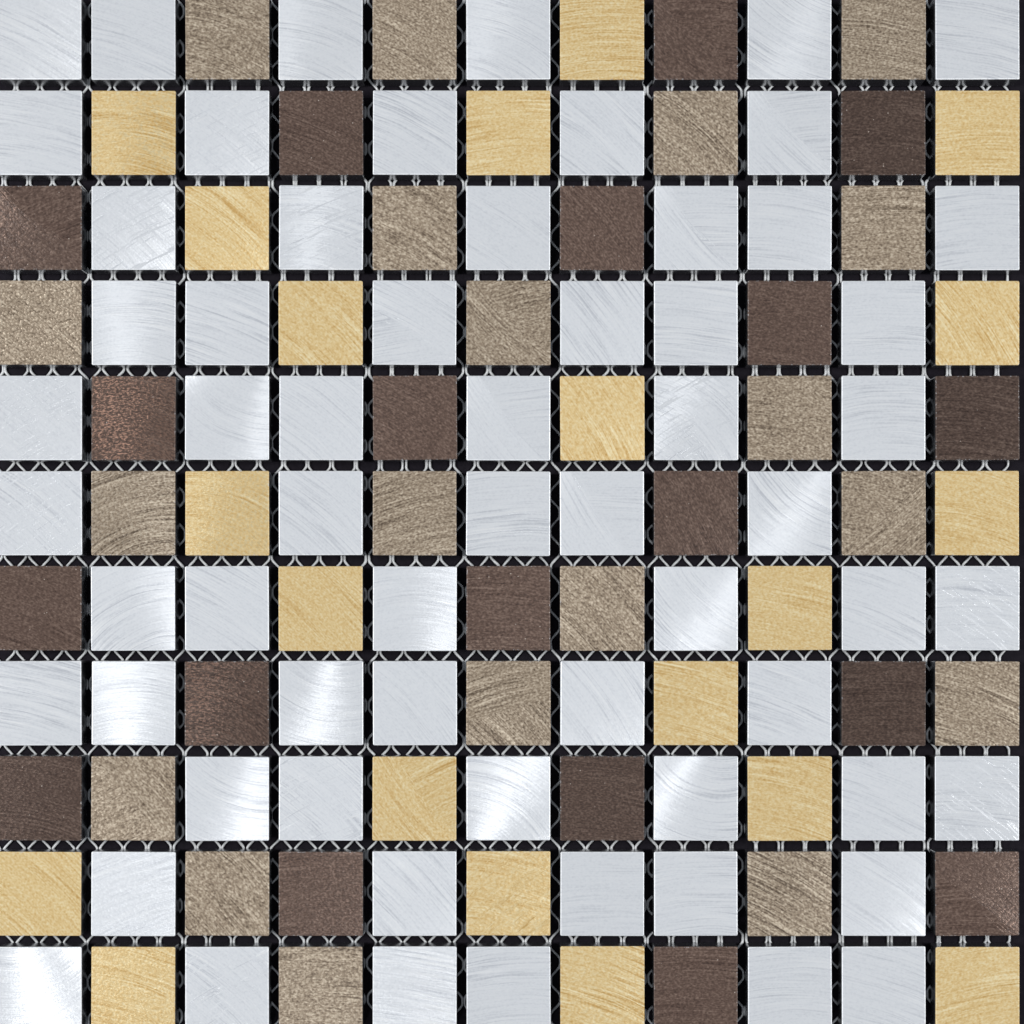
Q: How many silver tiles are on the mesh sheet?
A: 63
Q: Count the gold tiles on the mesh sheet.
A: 20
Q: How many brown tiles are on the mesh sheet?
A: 19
